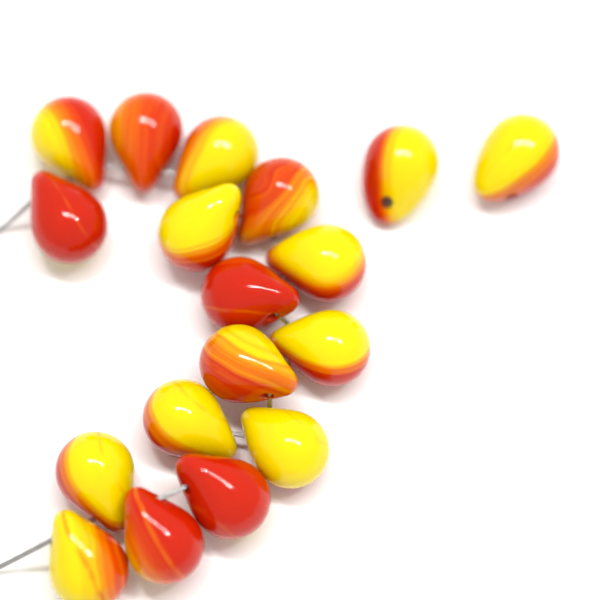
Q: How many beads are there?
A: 18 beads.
